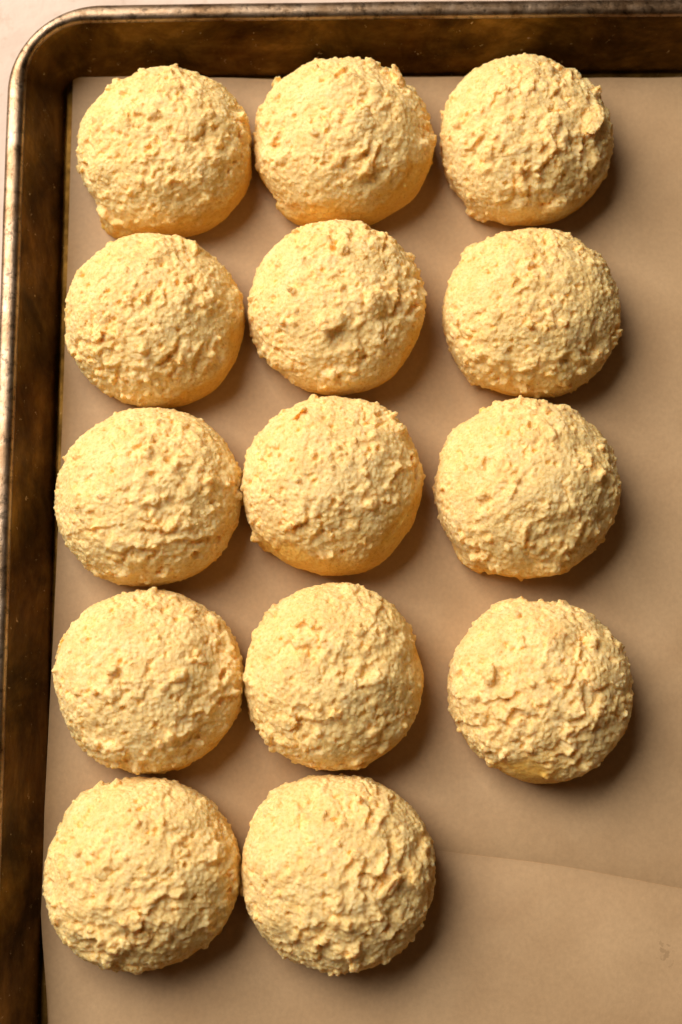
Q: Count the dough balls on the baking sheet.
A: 14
